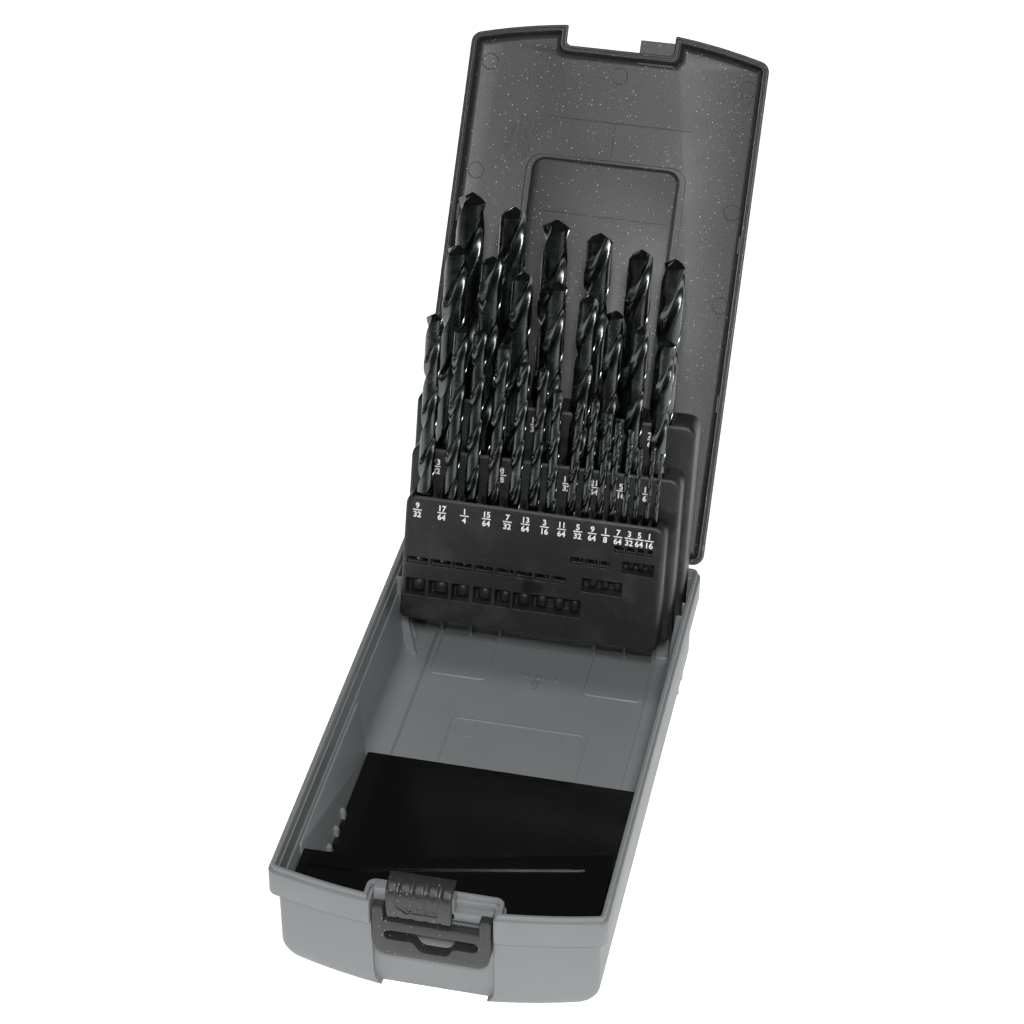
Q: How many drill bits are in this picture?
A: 29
